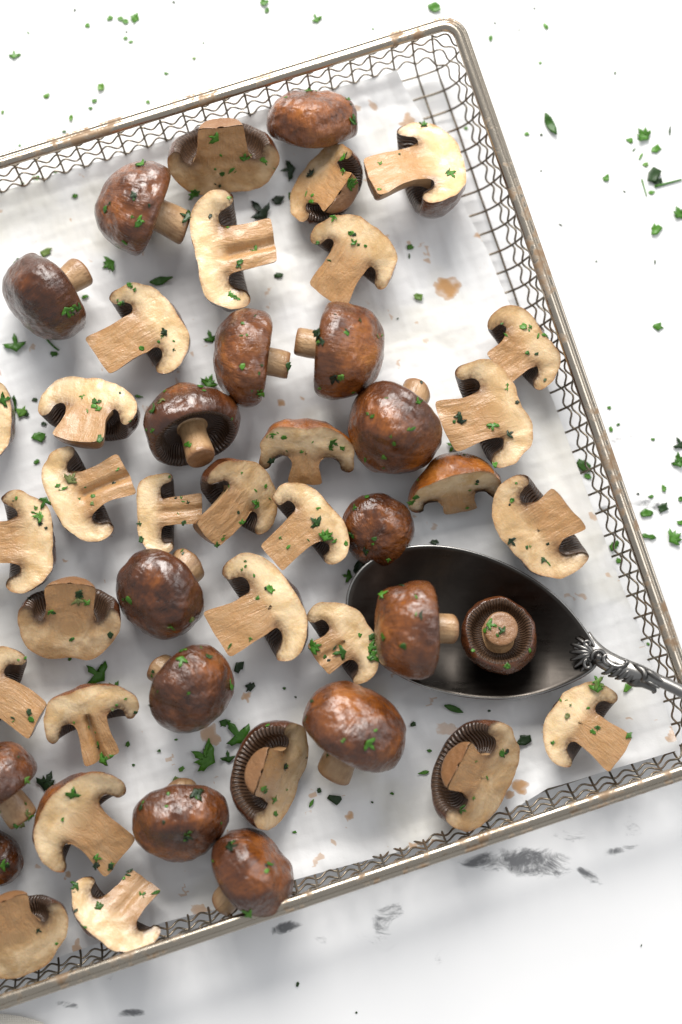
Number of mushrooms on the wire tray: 46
